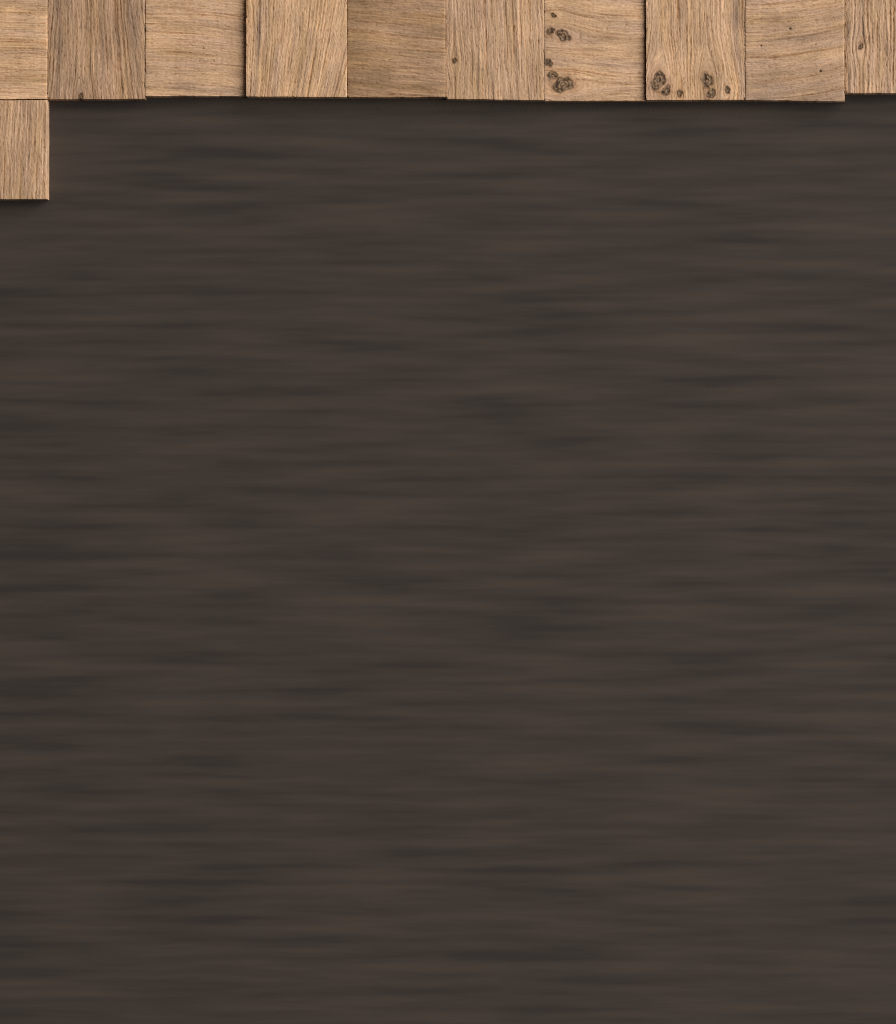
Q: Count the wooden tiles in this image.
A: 11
